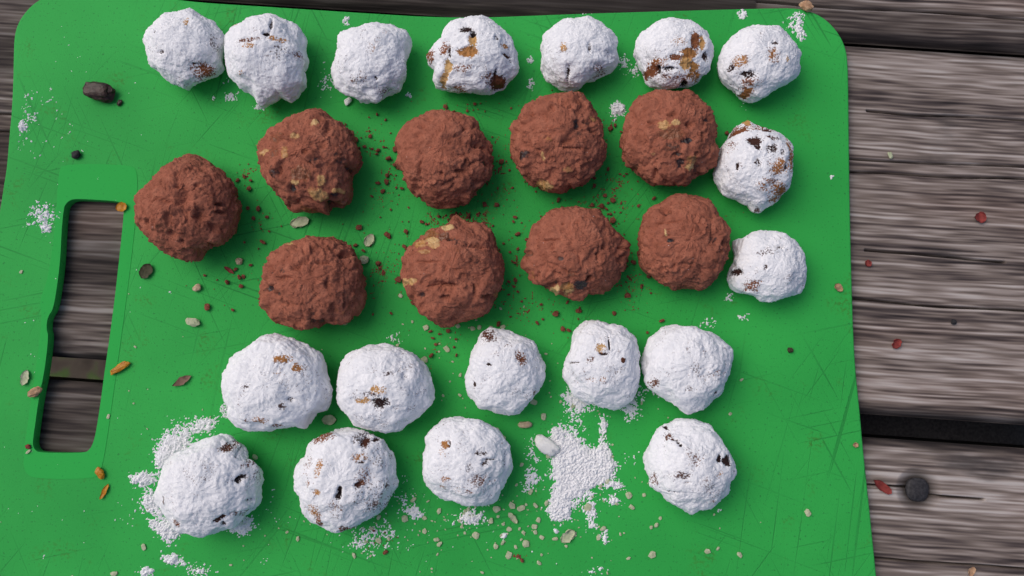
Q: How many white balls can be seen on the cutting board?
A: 18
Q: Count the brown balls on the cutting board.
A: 9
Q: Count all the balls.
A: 27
